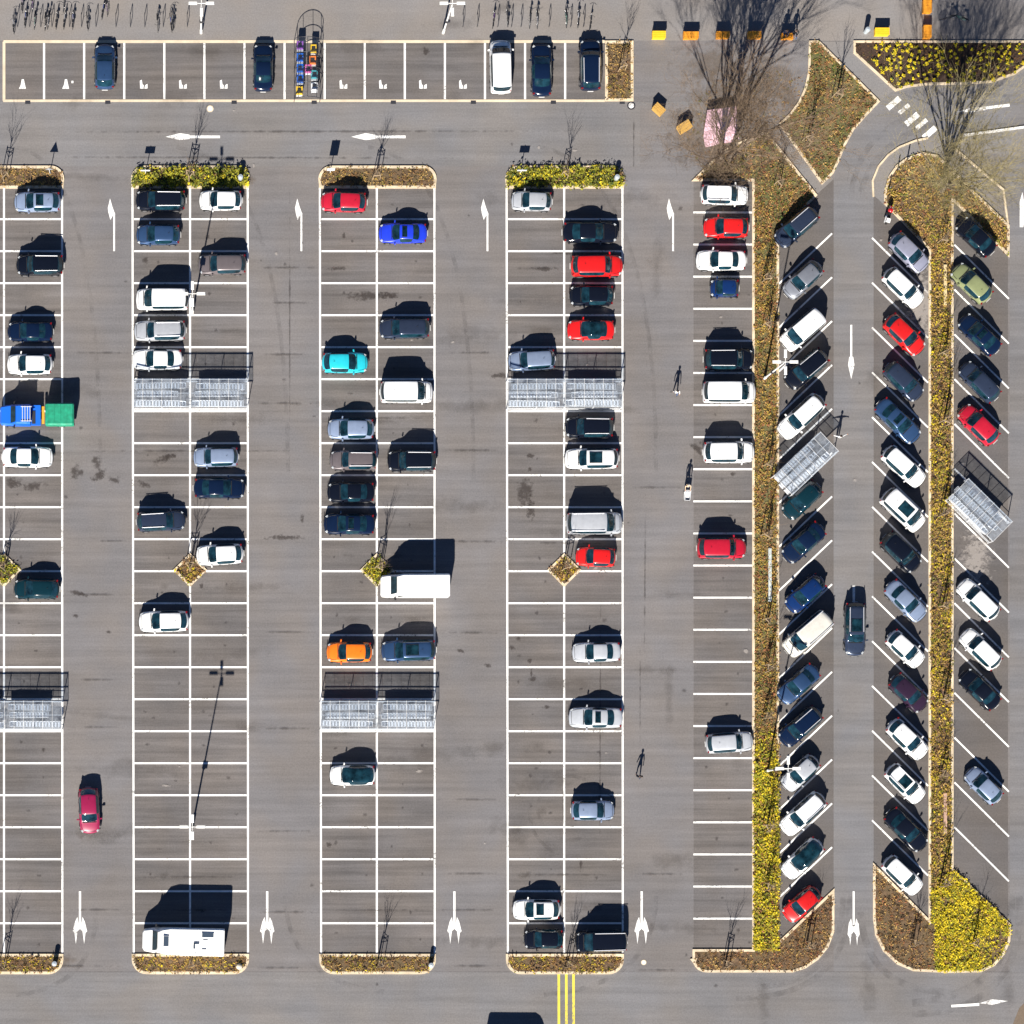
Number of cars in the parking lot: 102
